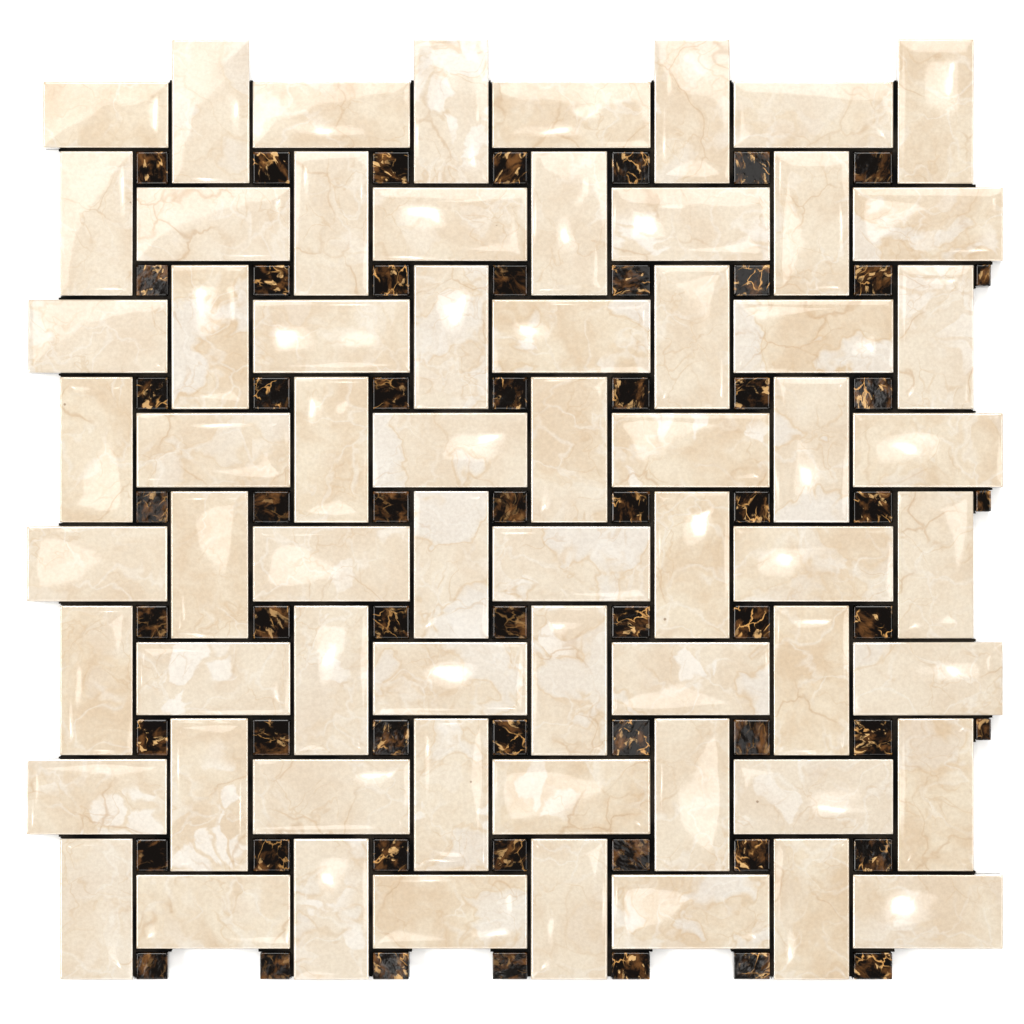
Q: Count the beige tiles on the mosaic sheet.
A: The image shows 64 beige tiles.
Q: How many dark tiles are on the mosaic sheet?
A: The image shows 59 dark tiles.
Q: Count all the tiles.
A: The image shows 123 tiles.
